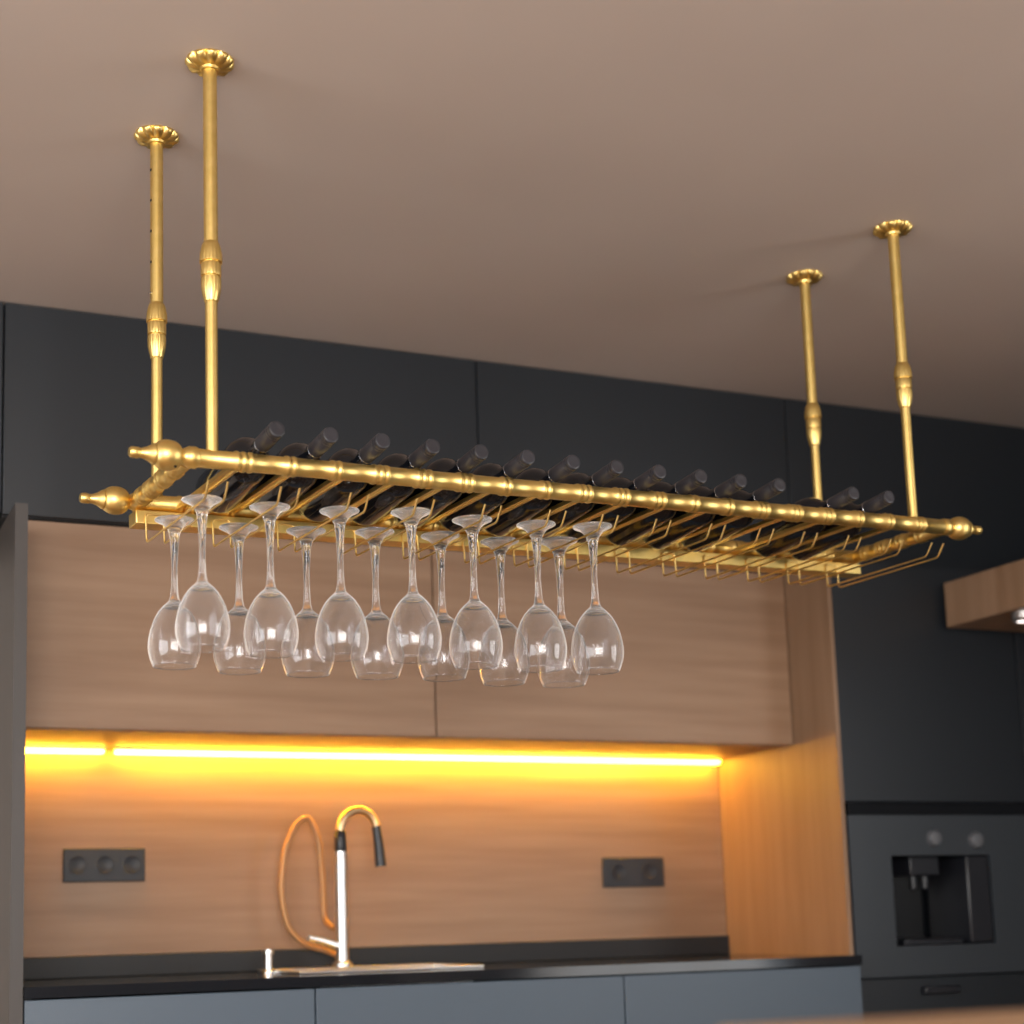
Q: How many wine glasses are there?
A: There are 14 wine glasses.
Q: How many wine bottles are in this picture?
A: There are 14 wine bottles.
